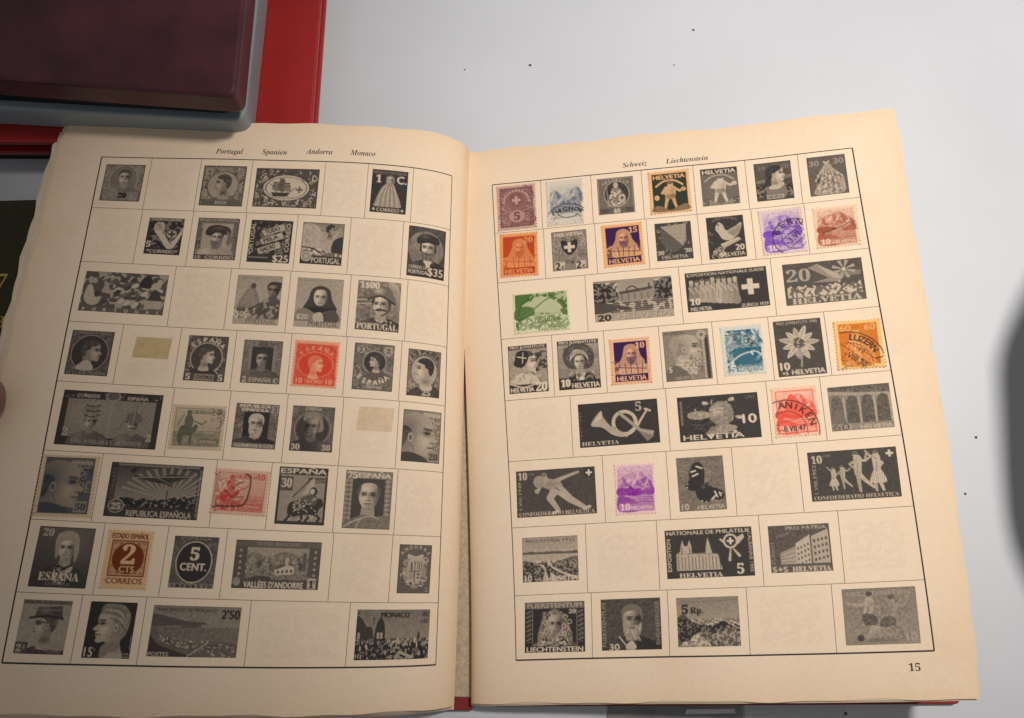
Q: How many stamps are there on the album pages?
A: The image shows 78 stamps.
